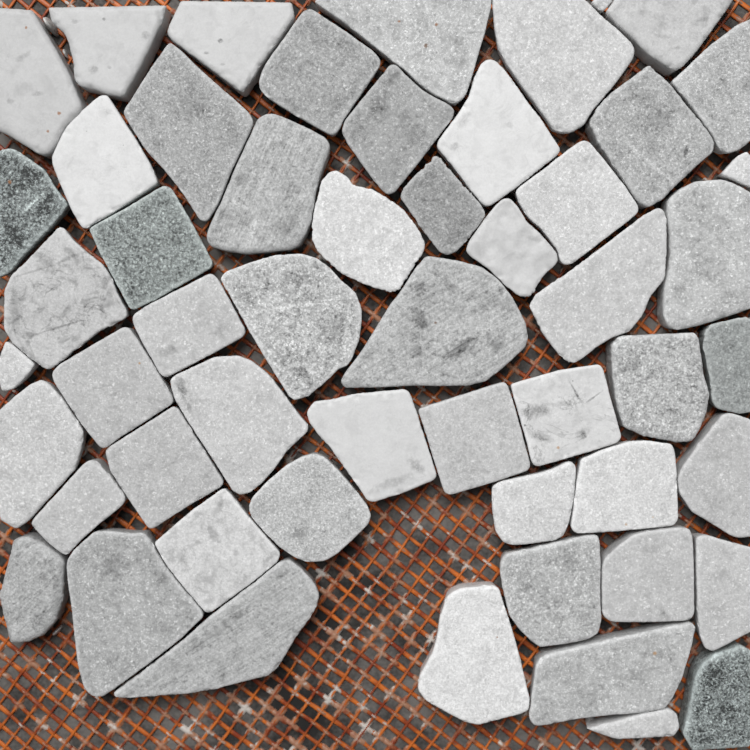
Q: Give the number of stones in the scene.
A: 54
